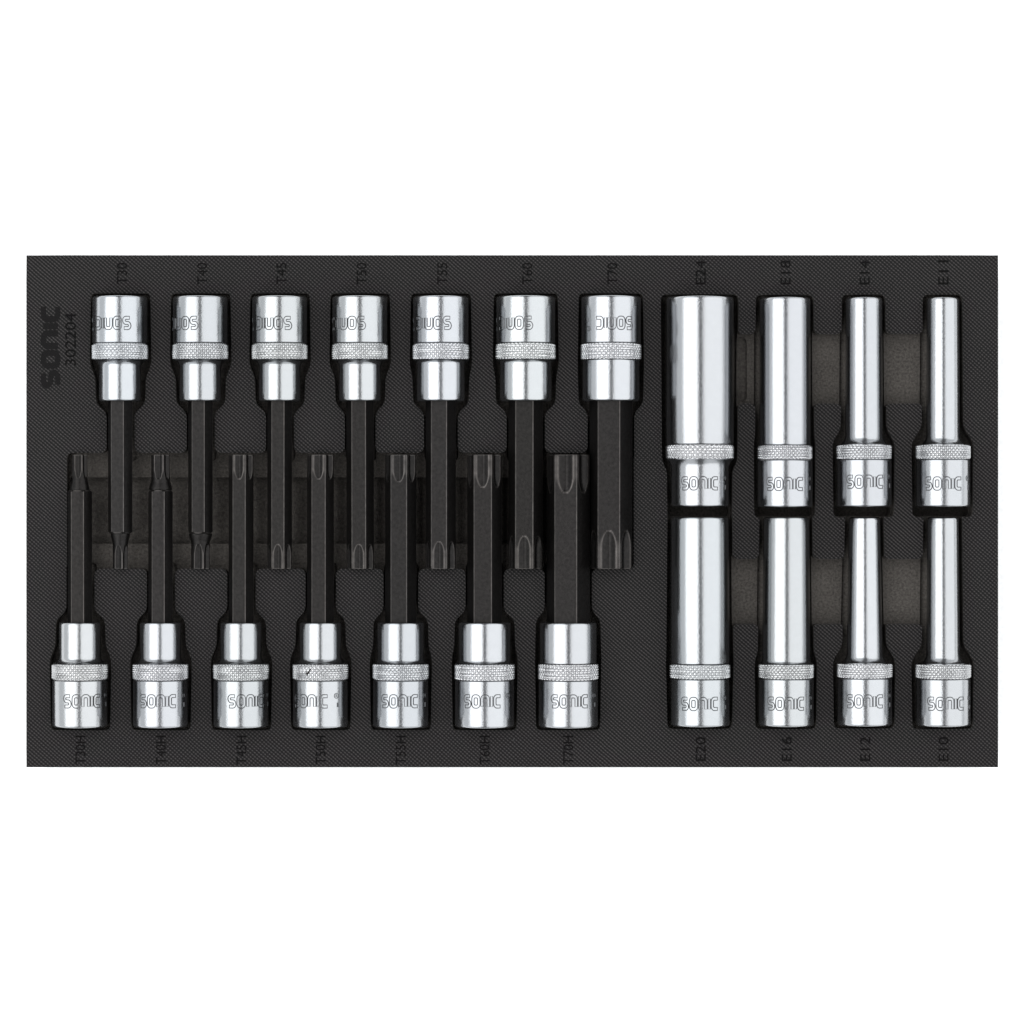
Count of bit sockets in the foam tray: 14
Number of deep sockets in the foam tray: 8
